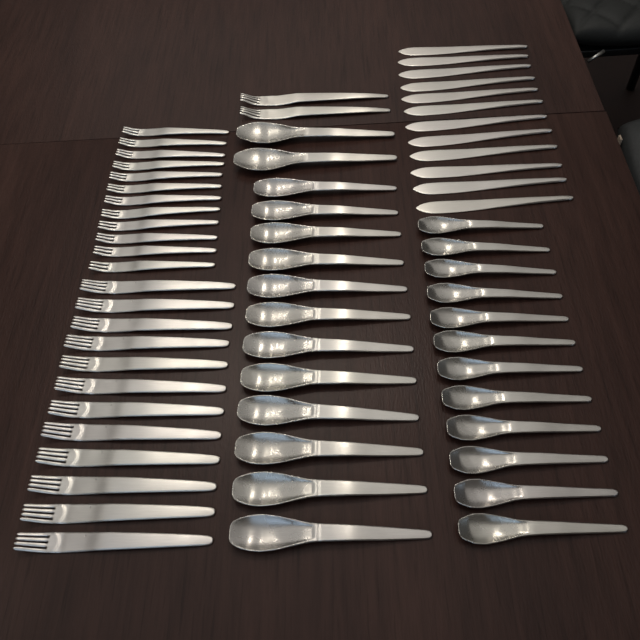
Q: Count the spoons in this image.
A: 26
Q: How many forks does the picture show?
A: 26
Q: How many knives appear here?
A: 12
